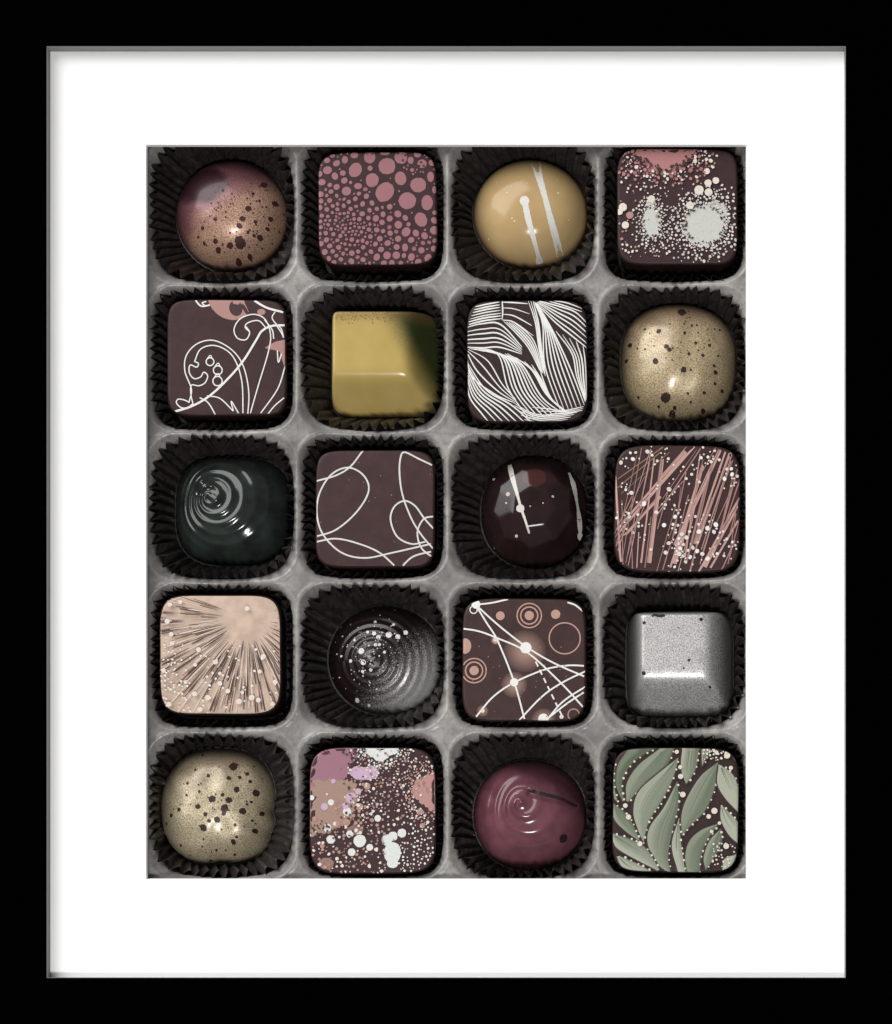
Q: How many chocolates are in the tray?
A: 20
